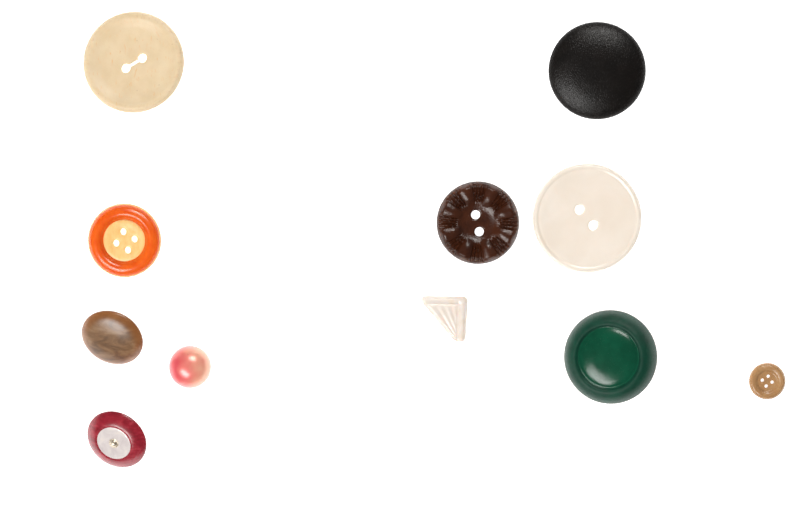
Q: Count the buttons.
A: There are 11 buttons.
